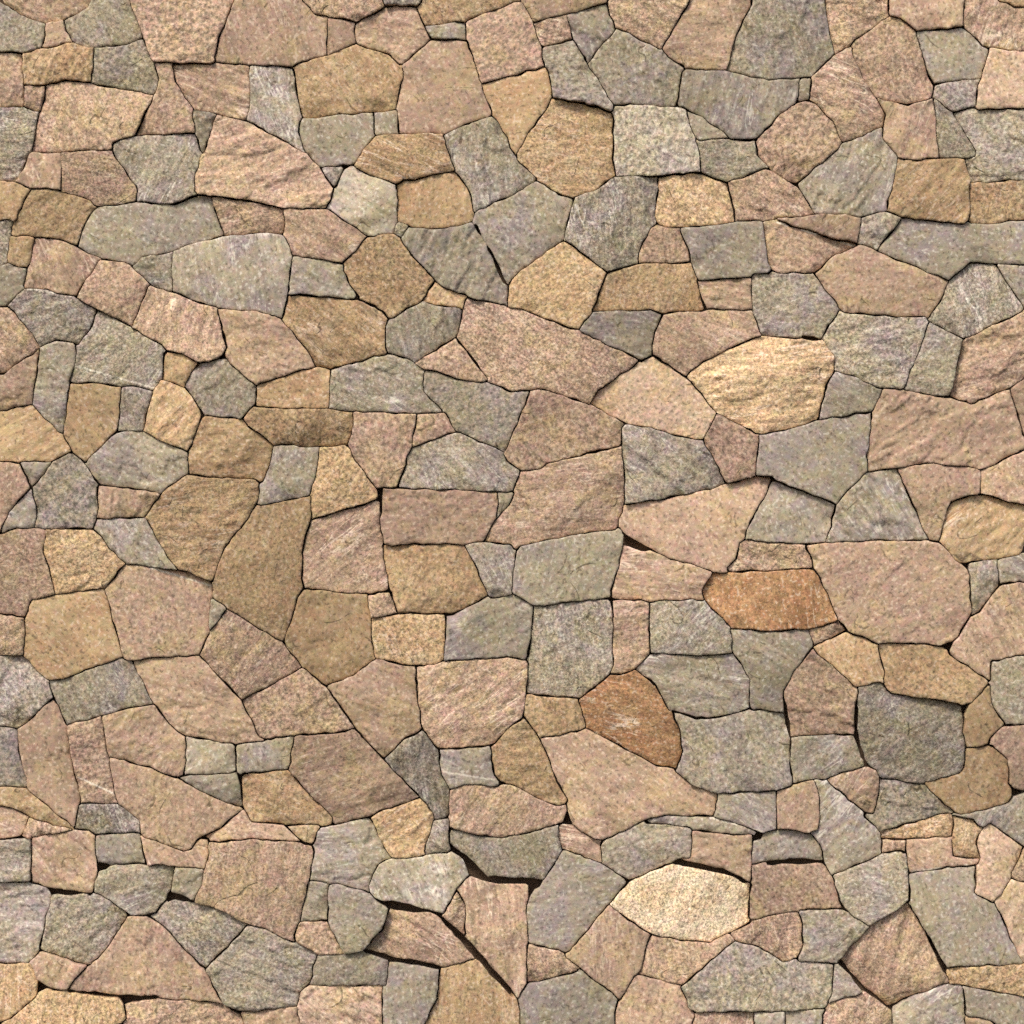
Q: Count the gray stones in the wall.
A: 125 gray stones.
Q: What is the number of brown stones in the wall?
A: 175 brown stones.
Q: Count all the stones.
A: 300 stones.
